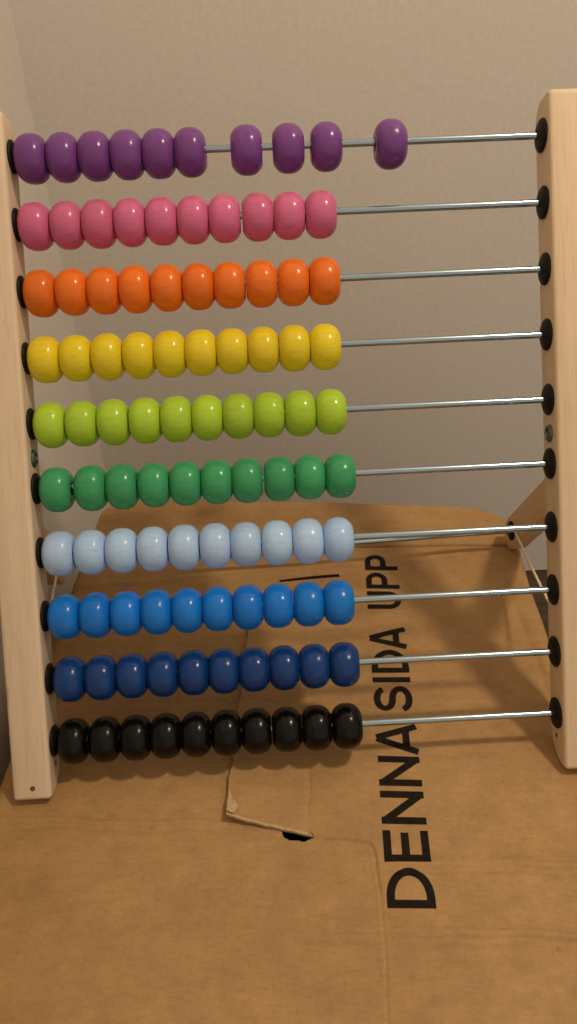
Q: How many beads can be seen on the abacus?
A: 100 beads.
